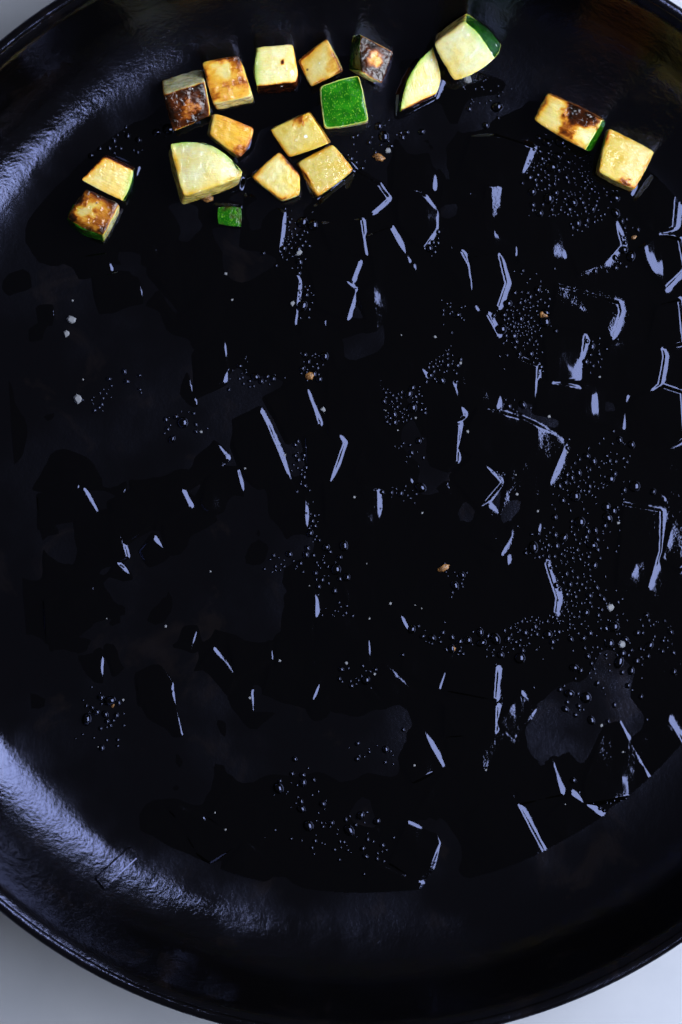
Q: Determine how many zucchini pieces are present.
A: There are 18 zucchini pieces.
